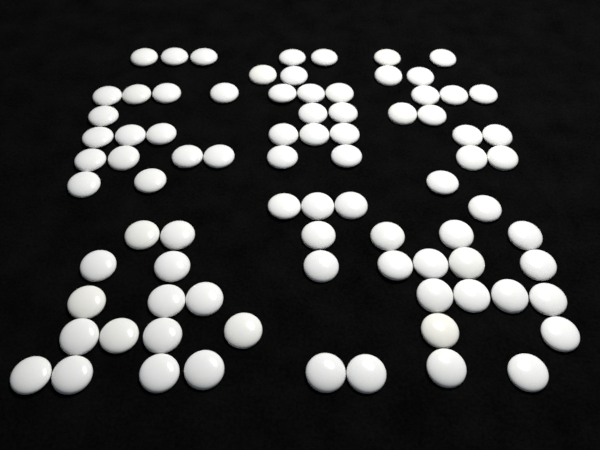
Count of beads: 83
